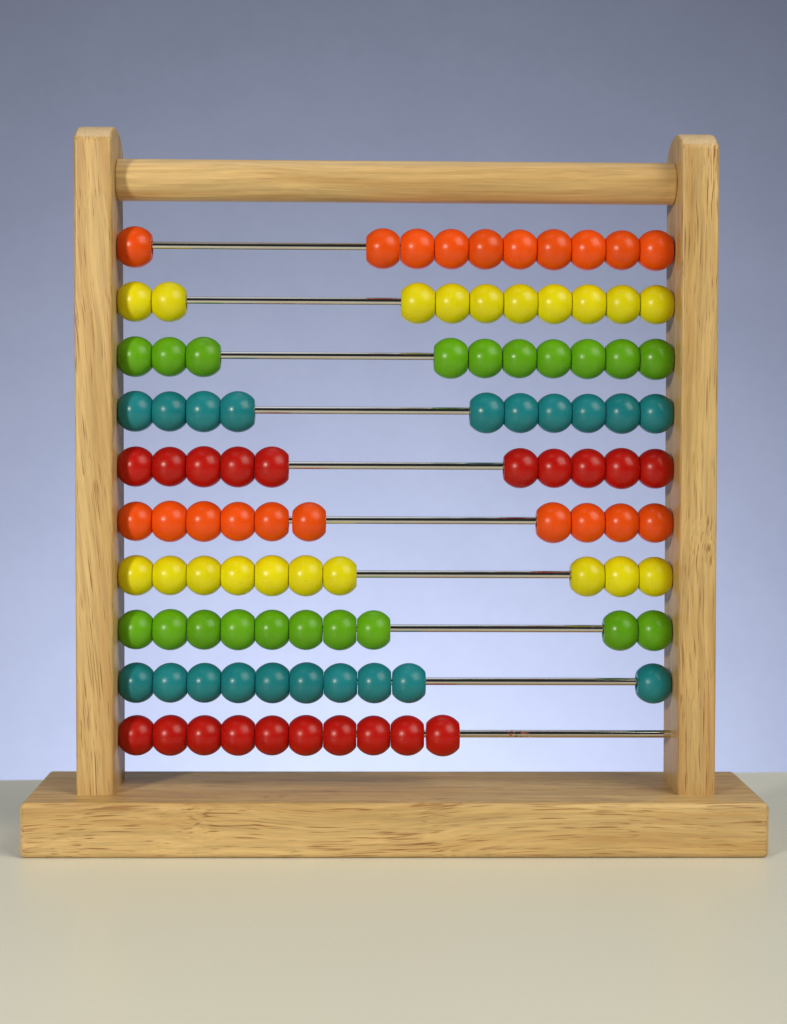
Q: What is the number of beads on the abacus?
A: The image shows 100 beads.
